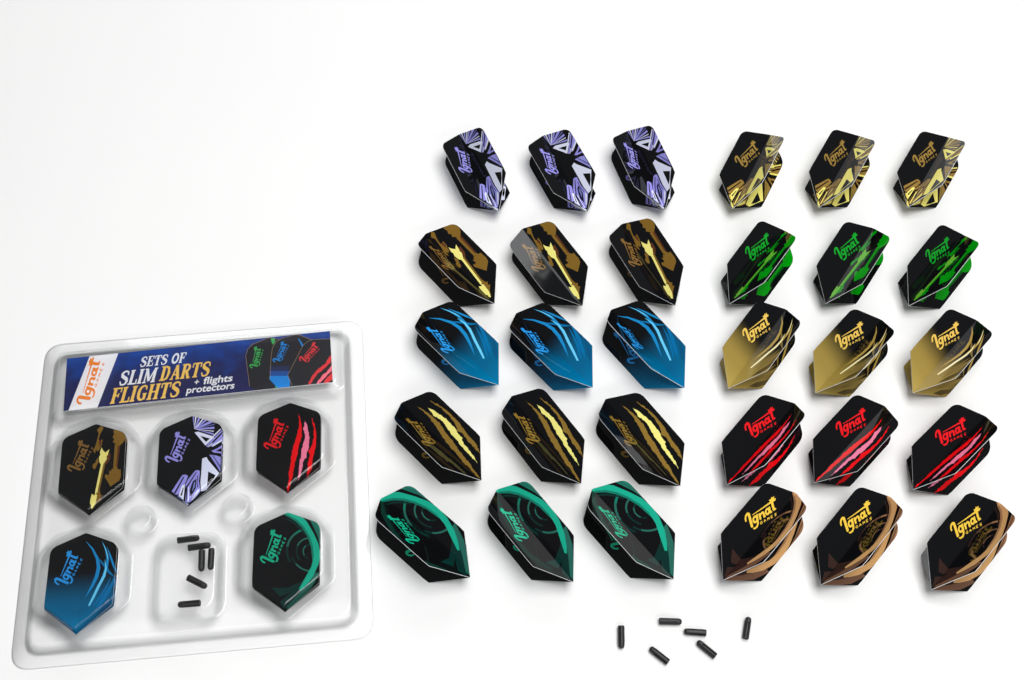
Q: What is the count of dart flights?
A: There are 35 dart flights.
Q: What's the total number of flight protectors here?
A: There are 12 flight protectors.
